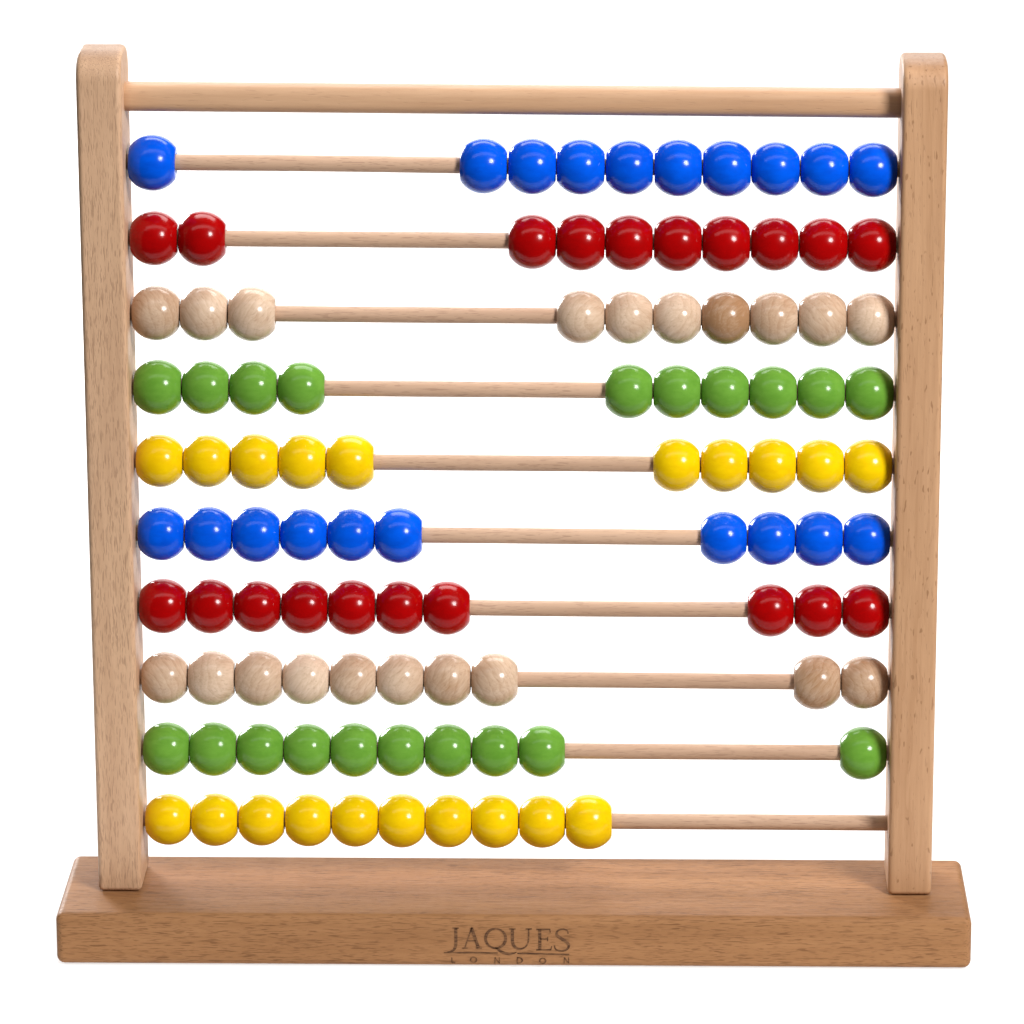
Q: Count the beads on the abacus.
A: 100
